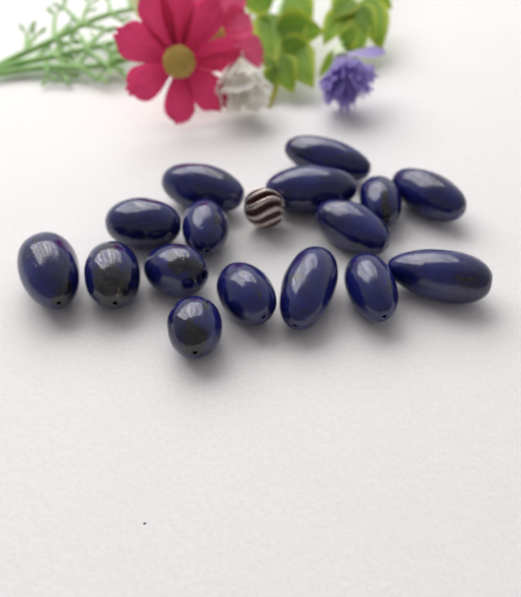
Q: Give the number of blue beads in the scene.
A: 16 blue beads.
